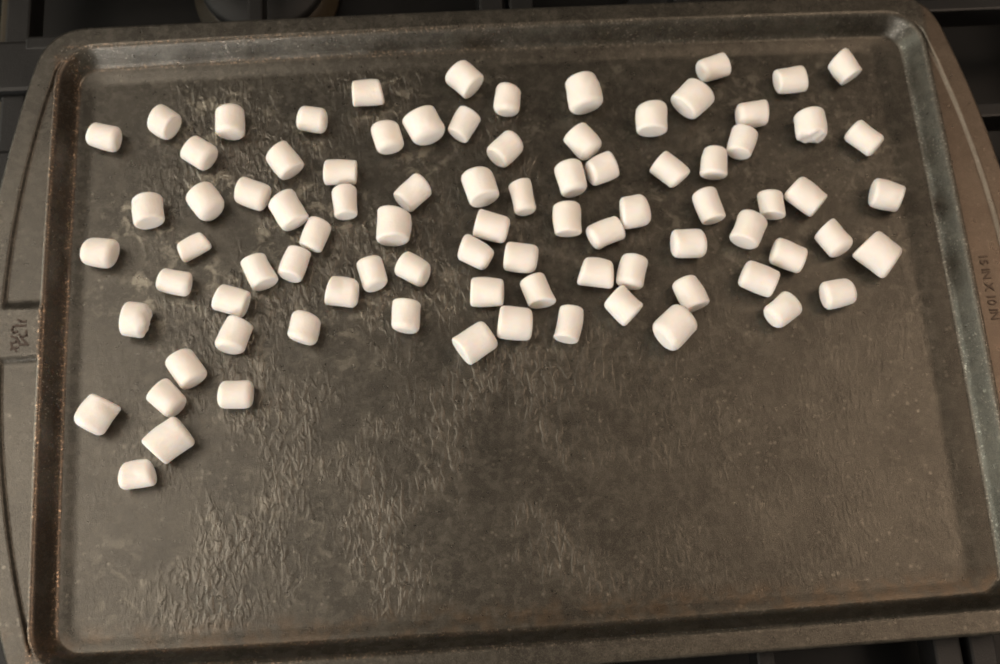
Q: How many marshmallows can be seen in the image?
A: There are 86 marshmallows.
